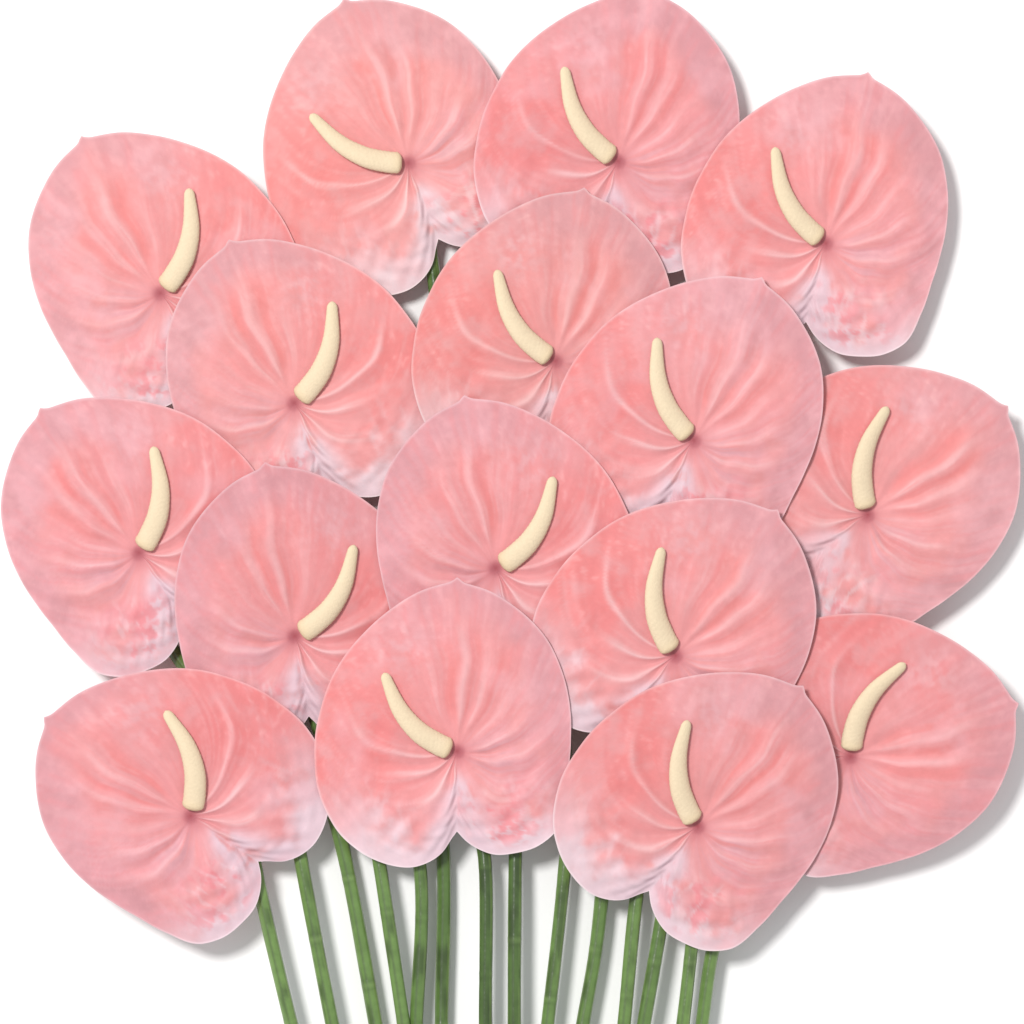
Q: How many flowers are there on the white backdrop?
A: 16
